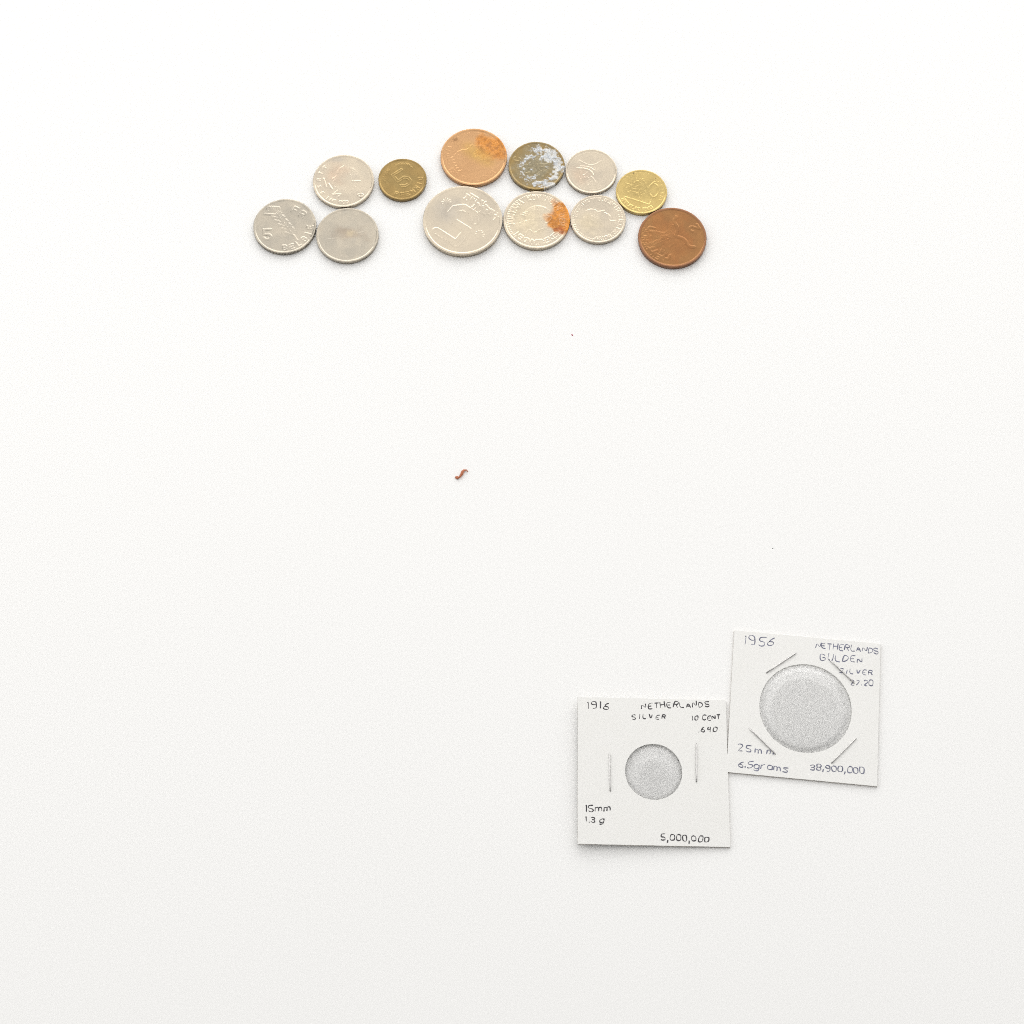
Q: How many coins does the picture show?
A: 12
